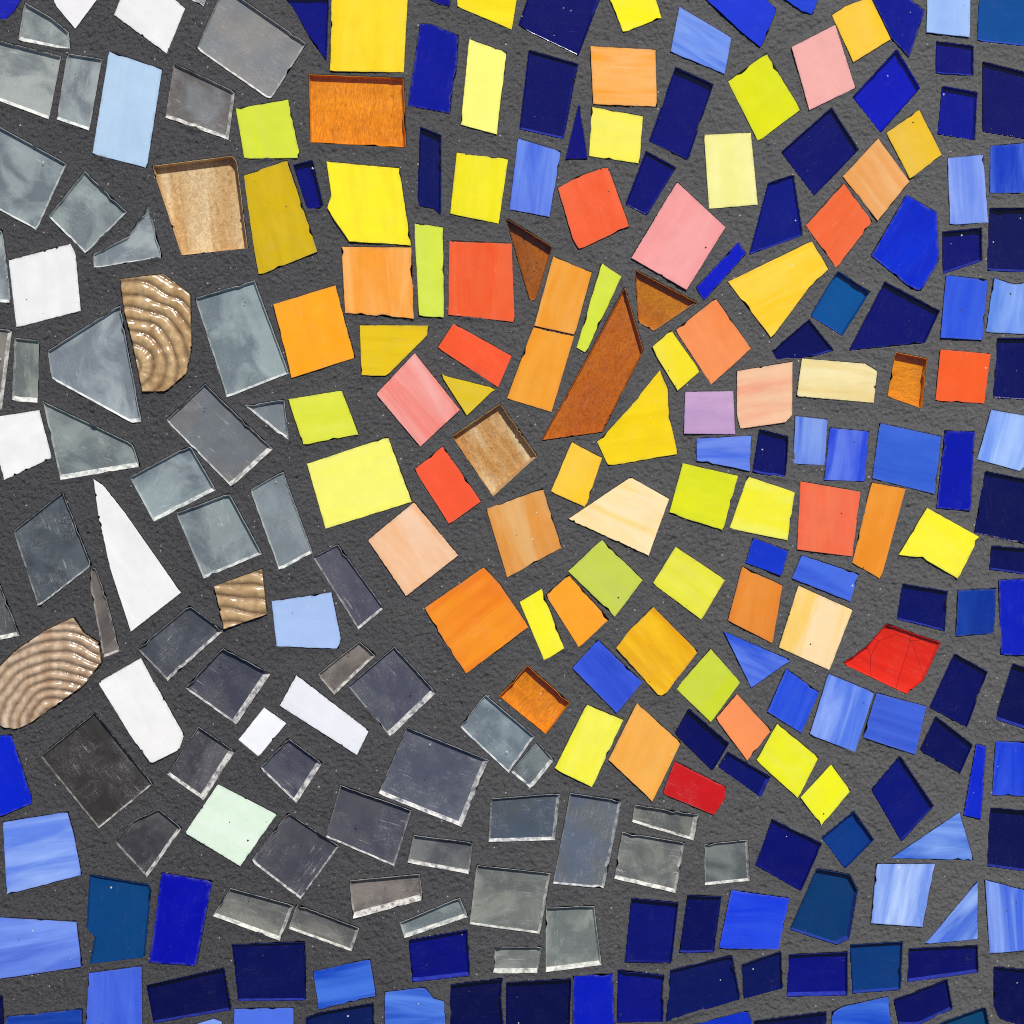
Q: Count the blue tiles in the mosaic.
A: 107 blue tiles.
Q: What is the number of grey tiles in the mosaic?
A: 50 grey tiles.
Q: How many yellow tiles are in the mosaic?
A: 34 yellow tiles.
